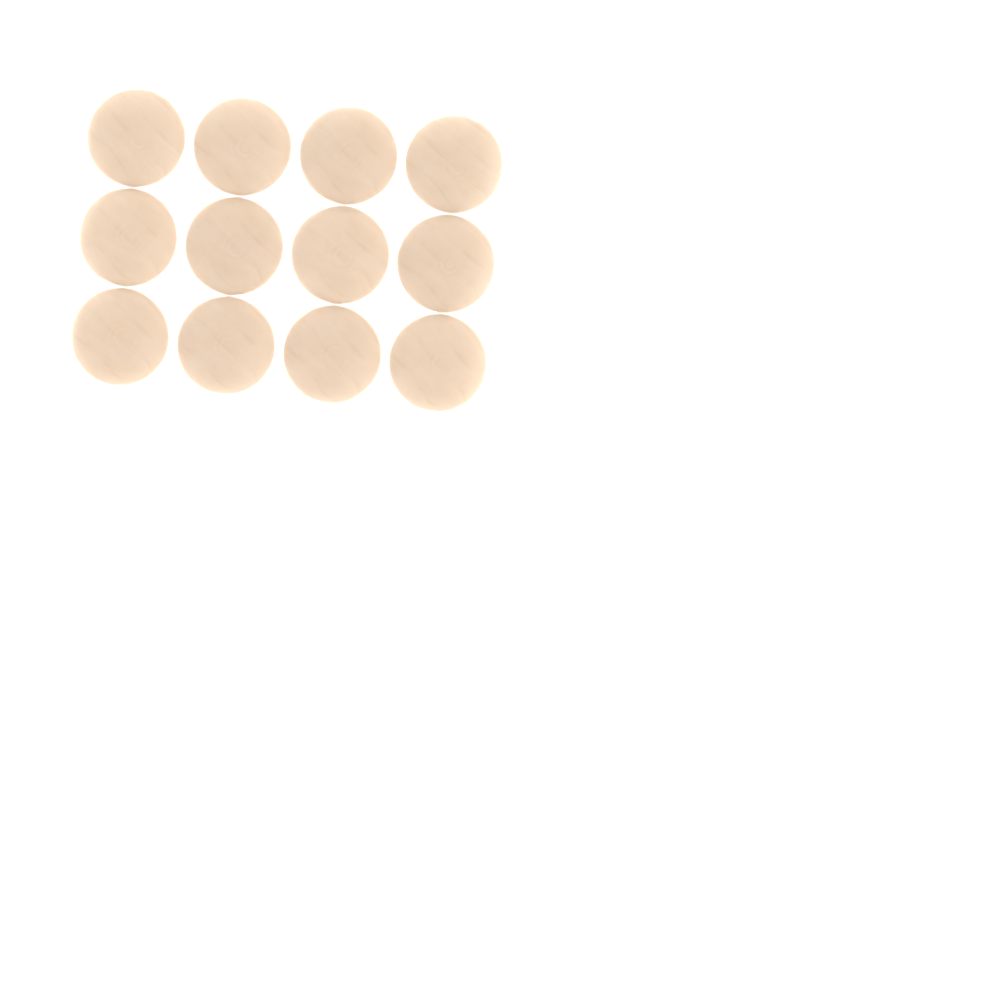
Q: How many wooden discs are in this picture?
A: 12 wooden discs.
